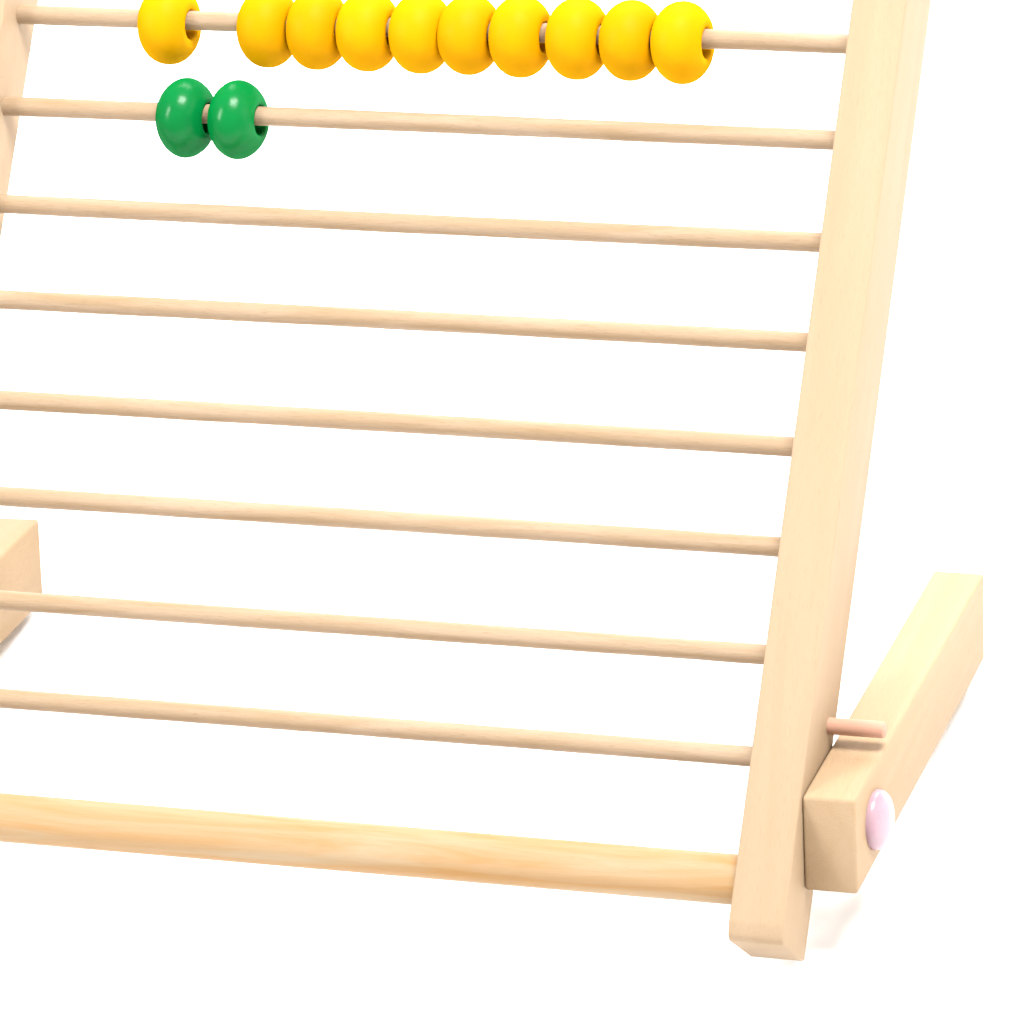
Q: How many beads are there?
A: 12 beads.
